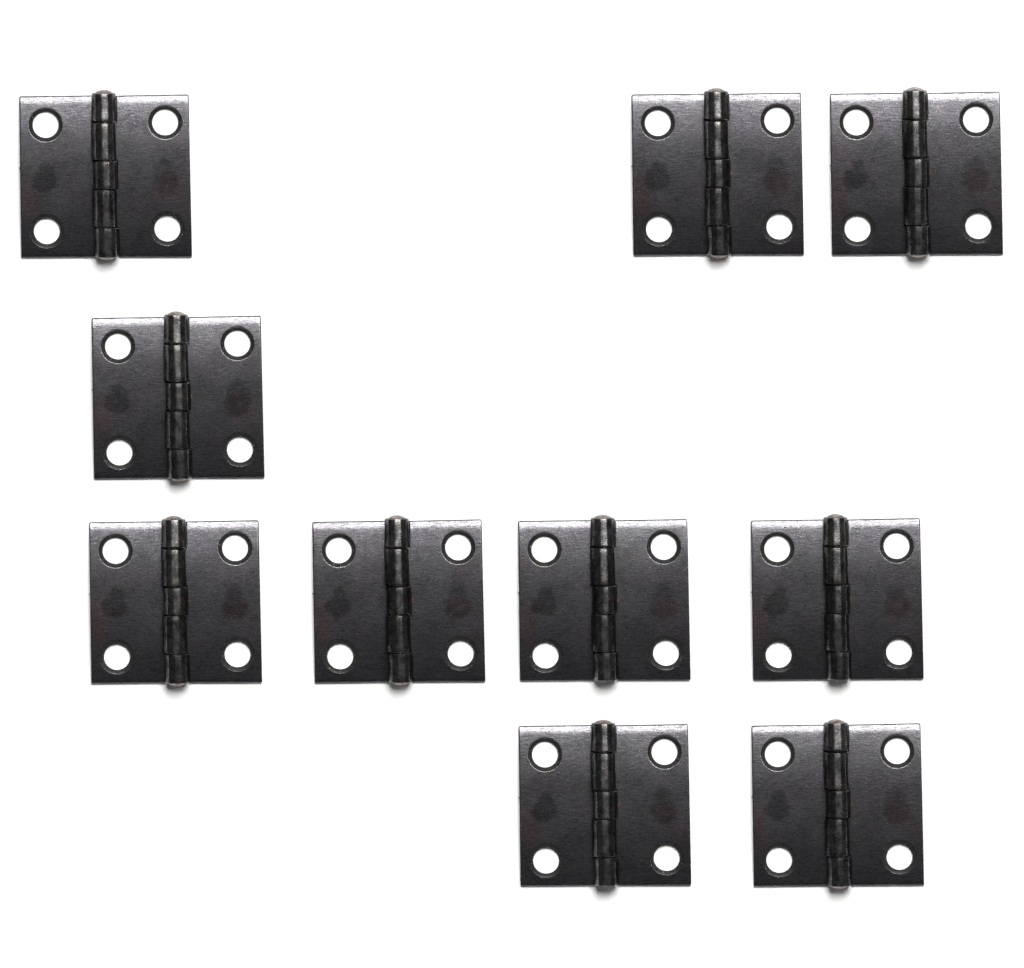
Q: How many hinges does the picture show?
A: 10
